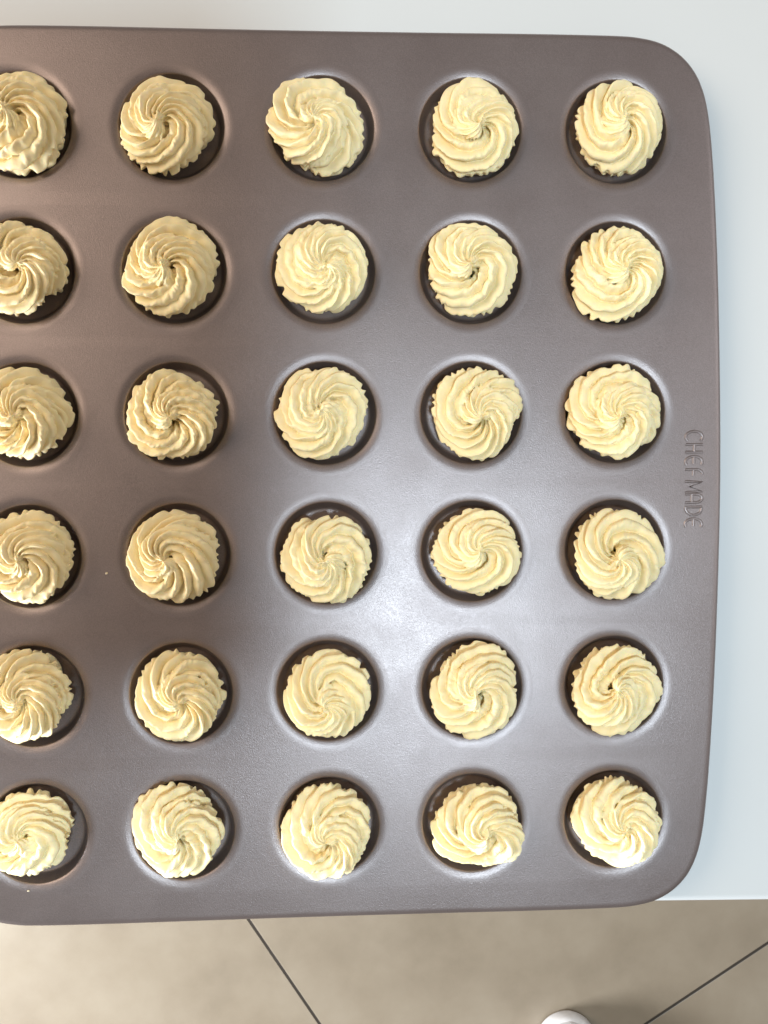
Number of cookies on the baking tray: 30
